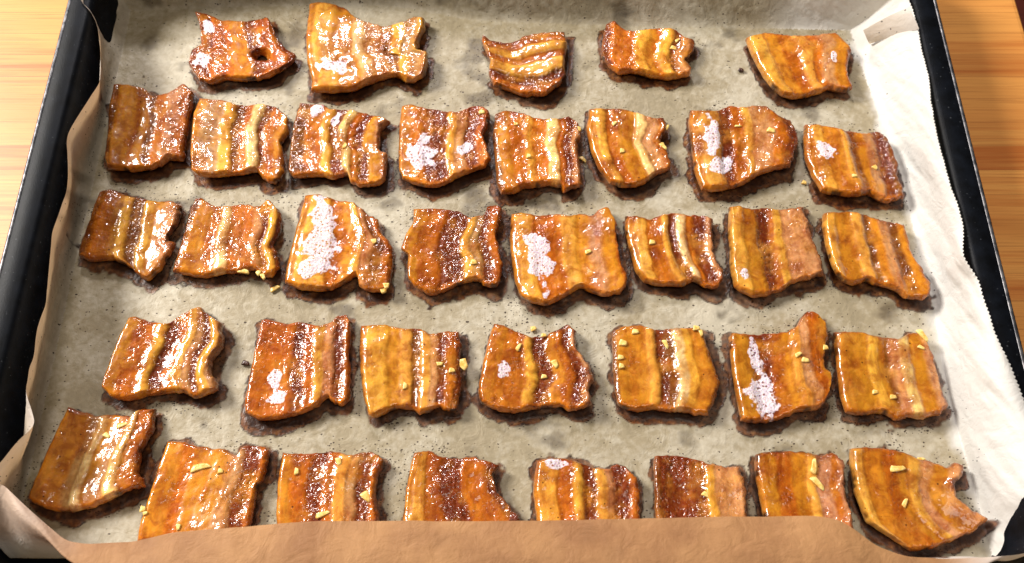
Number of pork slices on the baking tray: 36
